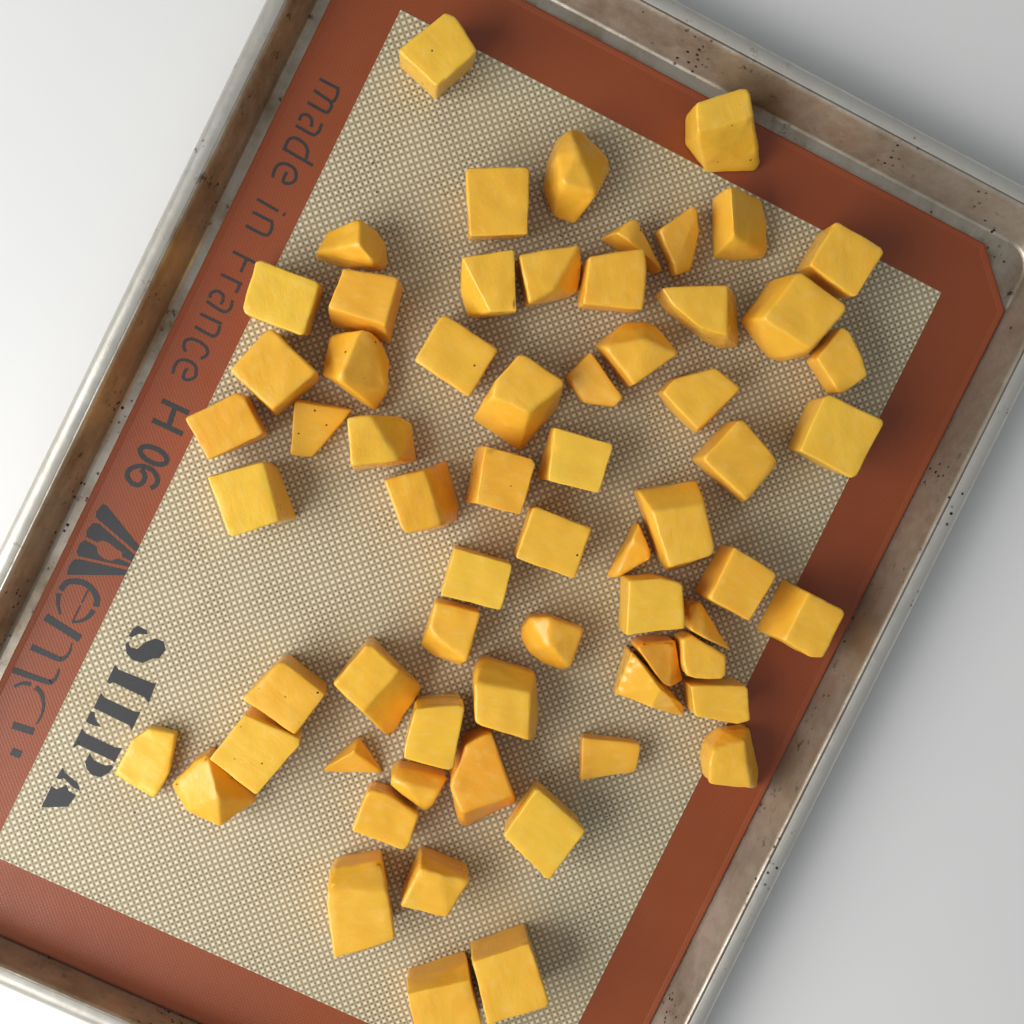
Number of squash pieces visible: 65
